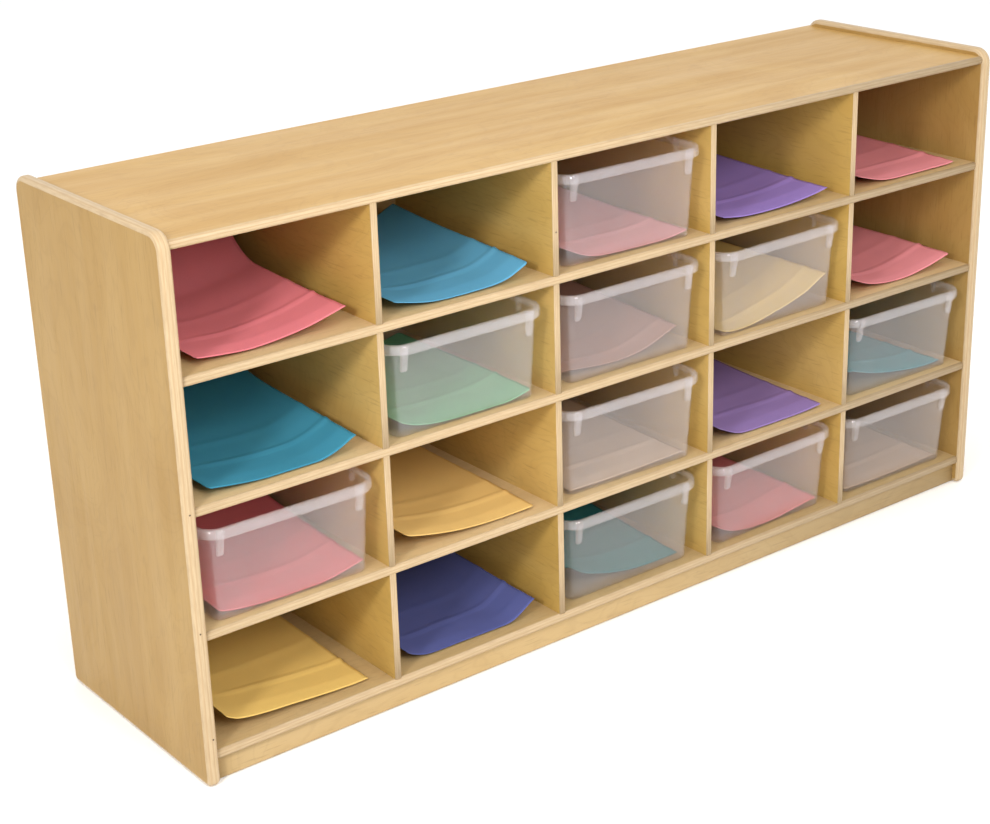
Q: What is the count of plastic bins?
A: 10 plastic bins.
